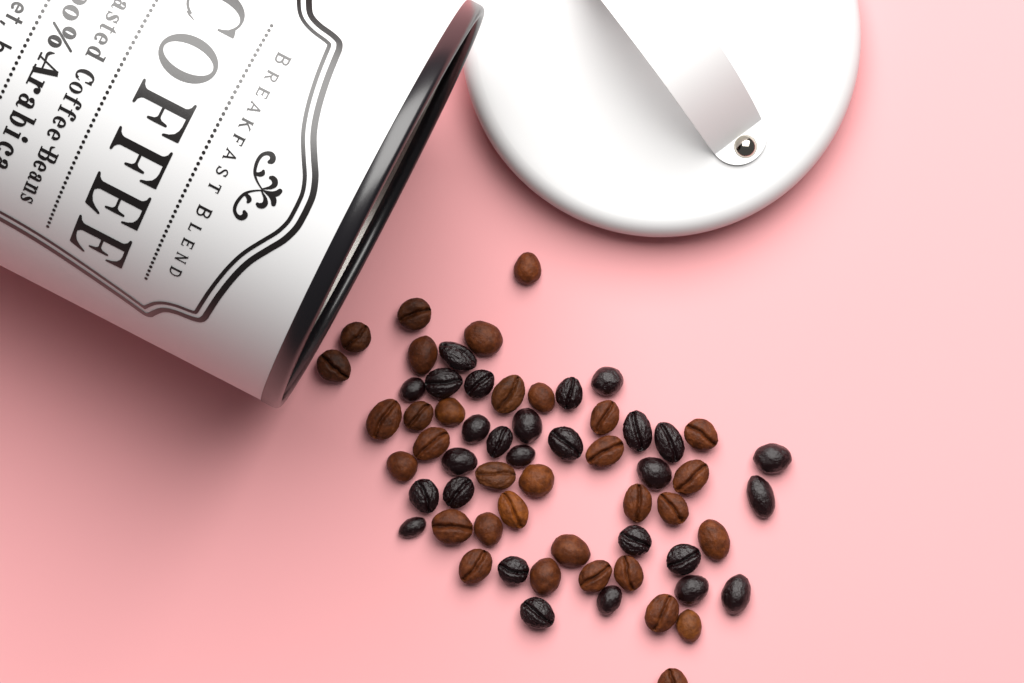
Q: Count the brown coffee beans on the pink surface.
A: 33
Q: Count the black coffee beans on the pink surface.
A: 27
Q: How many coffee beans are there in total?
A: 60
